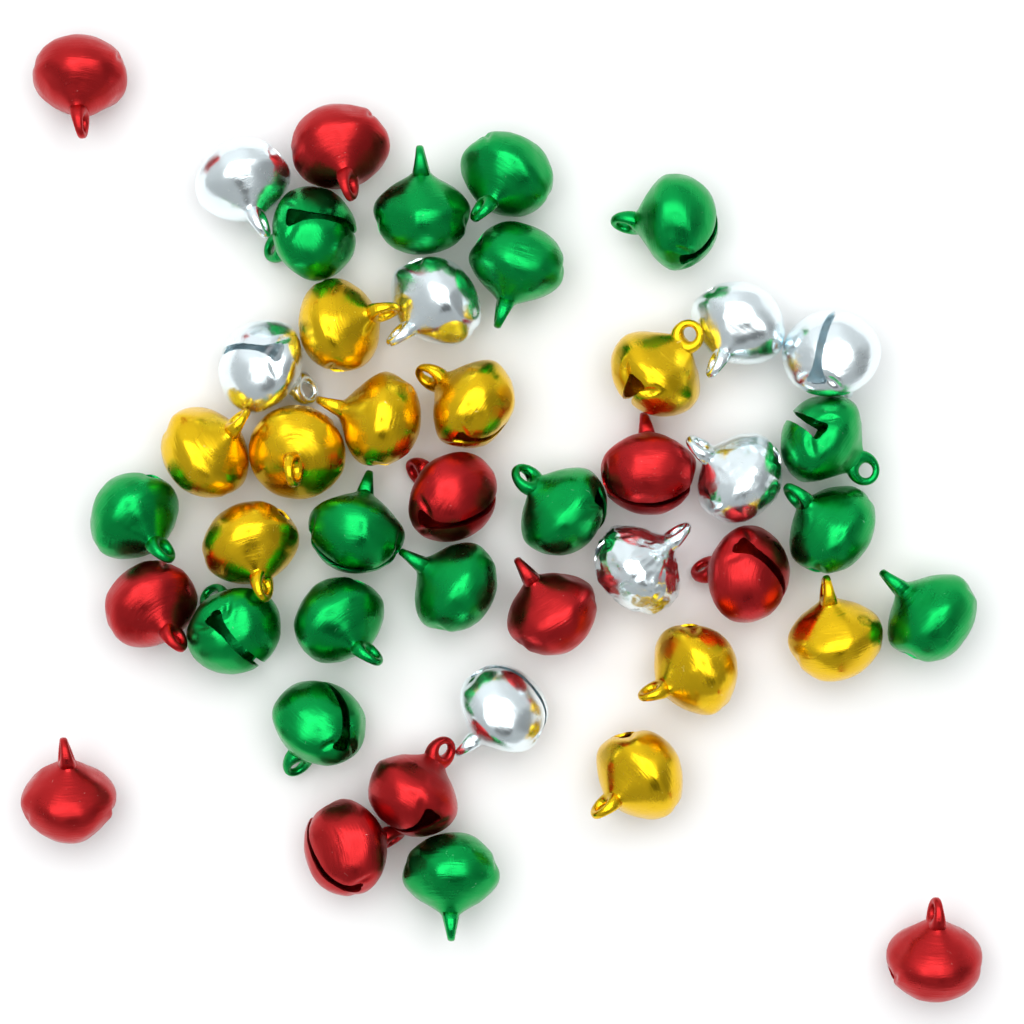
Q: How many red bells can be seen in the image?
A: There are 11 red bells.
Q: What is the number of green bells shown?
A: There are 16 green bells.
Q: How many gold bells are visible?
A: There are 10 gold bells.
